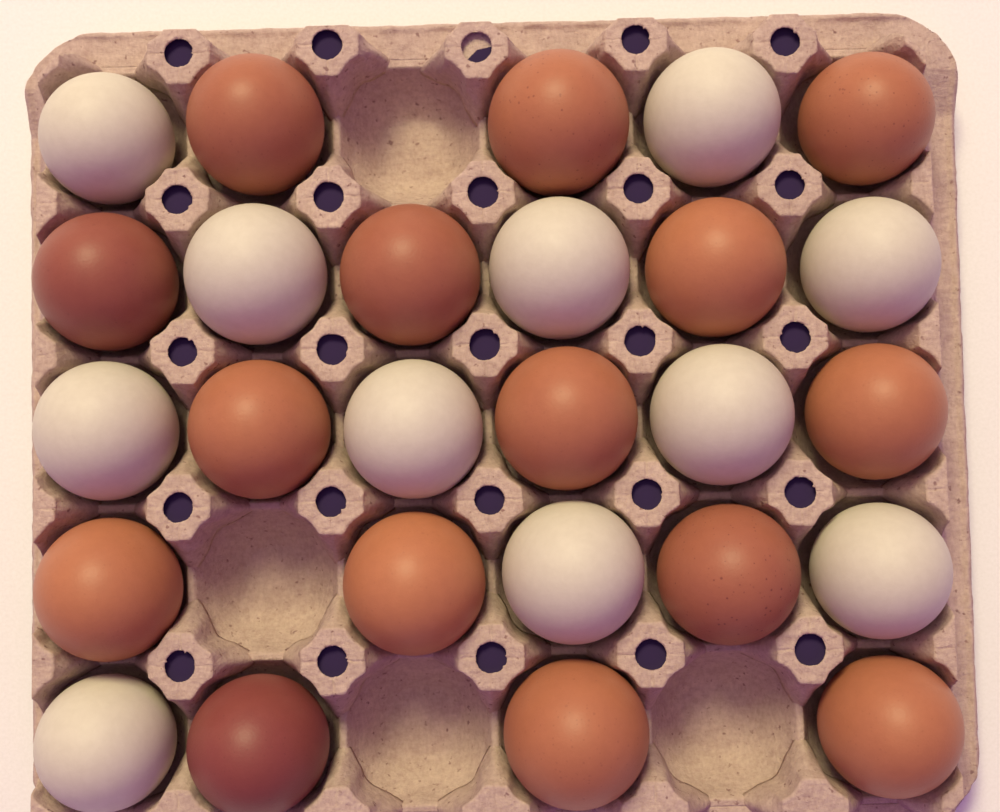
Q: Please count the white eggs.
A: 11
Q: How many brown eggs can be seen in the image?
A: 15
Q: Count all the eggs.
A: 26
